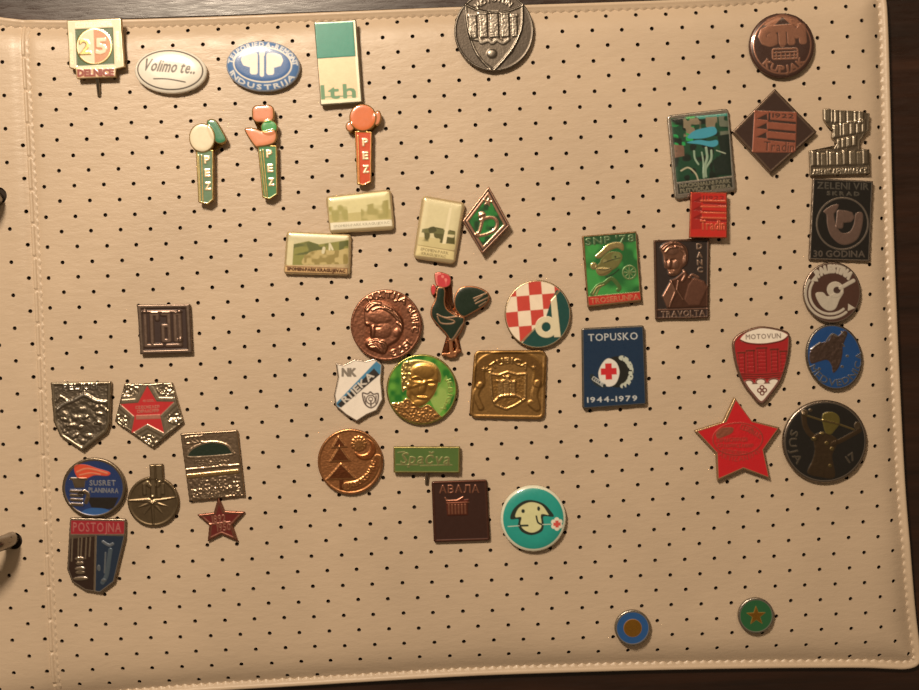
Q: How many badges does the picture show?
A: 46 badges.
